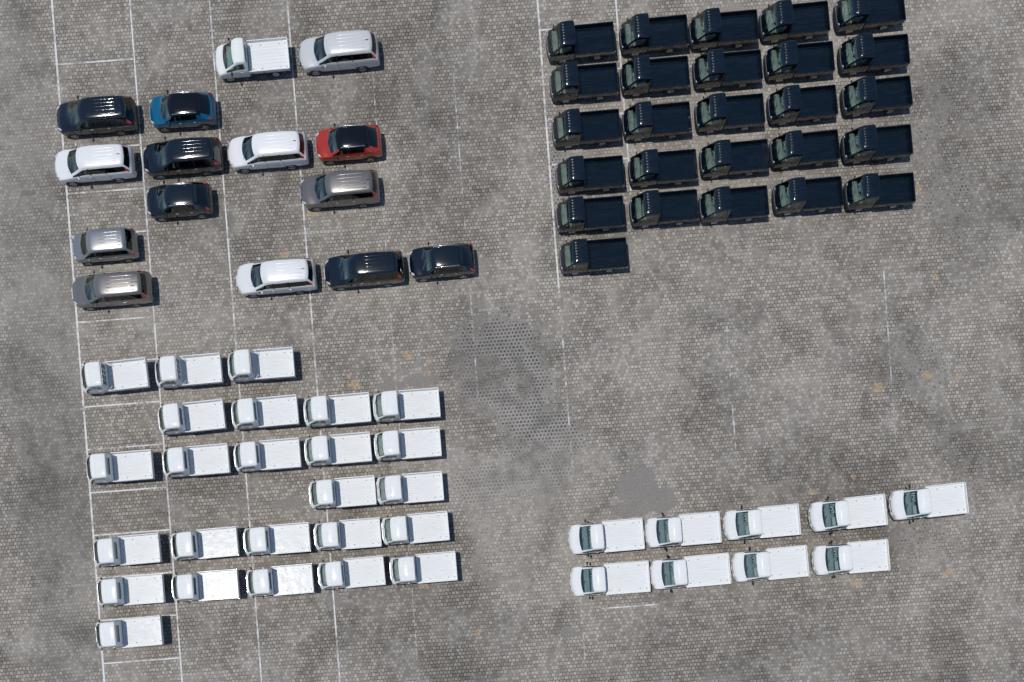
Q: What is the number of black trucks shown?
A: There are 26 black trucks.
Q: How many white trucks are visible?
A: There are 35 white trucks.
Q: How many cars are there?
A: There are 14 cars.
